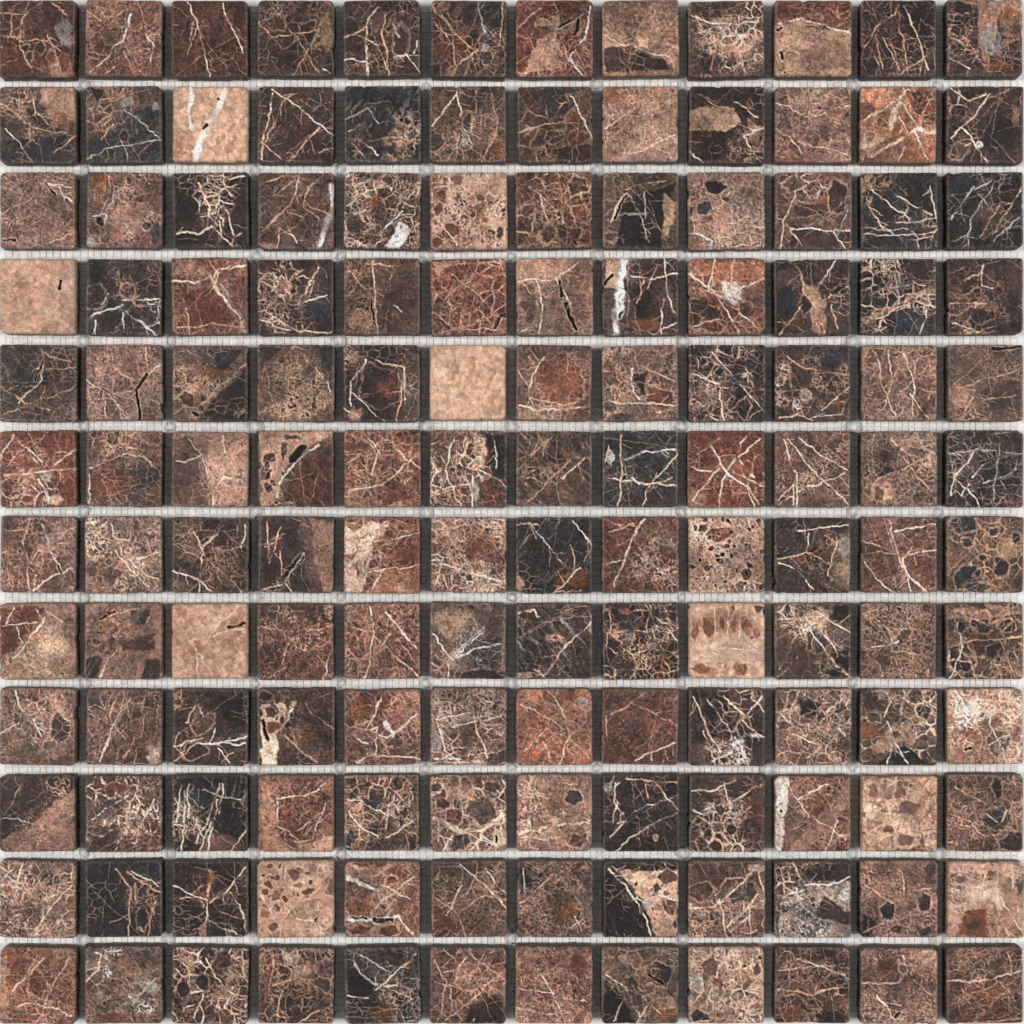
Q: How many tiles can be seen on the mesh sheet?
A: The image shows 144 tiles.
